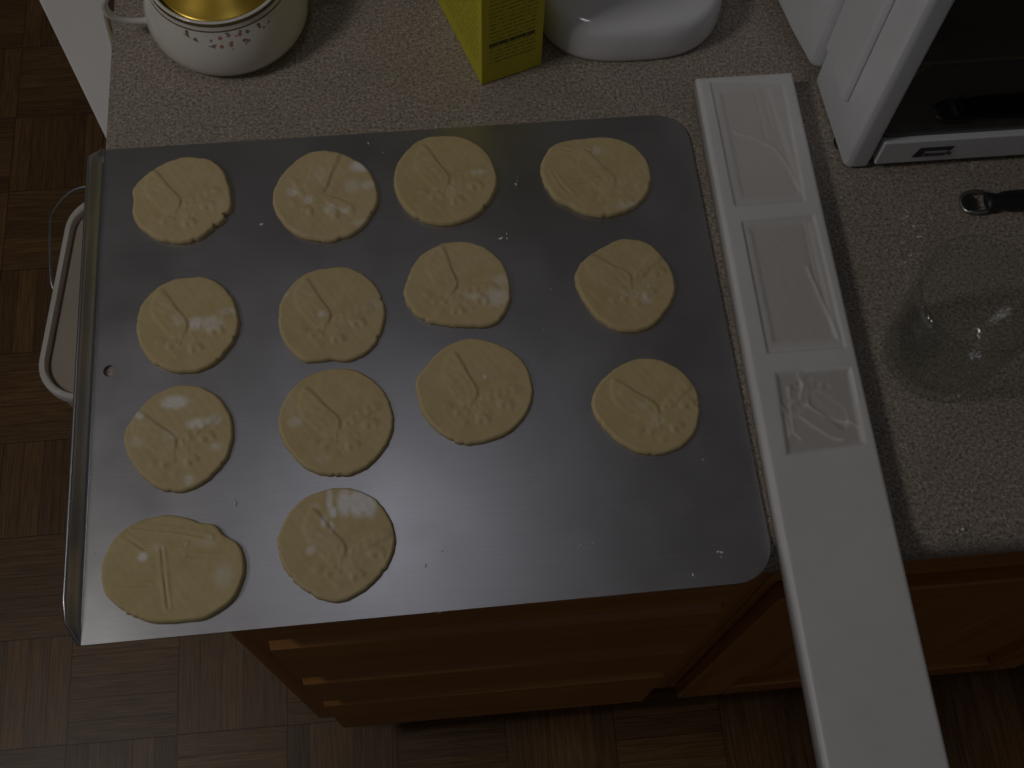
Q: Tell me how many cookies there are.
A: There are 14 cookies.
